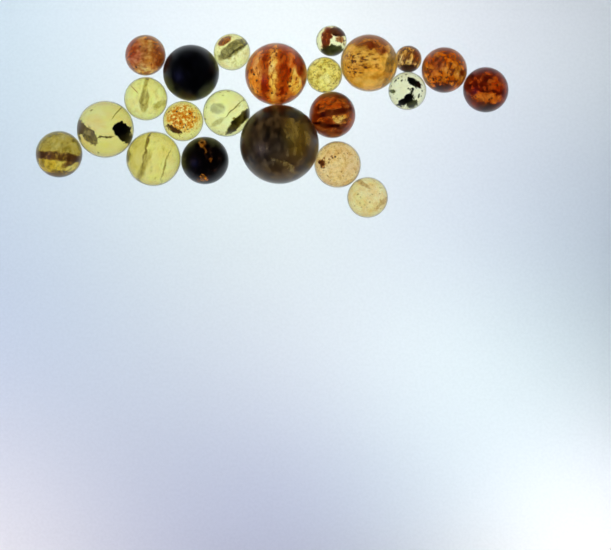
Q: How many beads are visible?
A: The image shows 22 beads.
